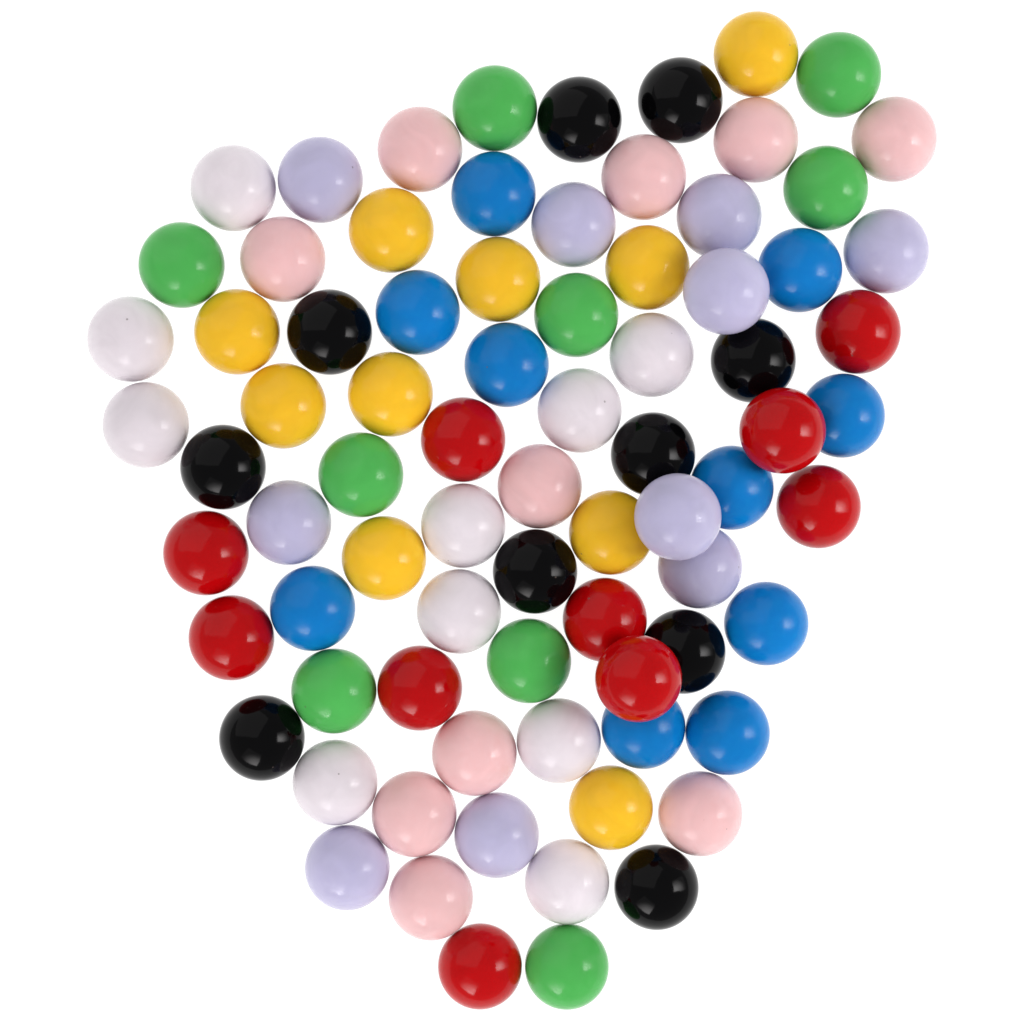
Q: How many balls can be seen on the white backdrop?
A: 79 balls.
